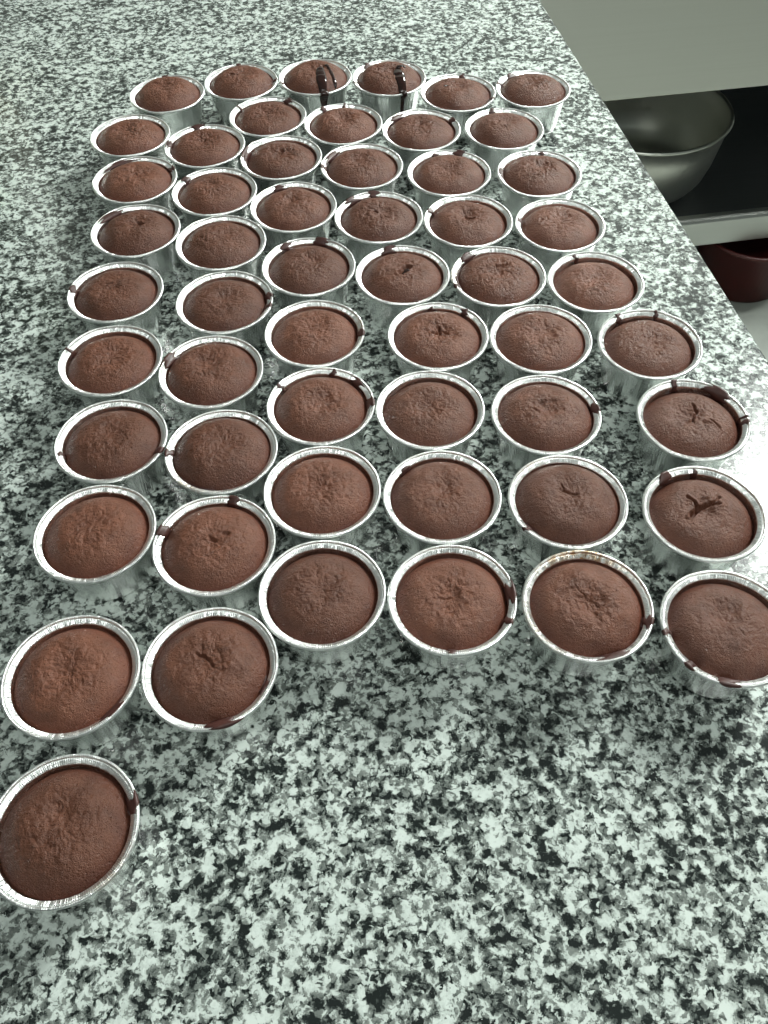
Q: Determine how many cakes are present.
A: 55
